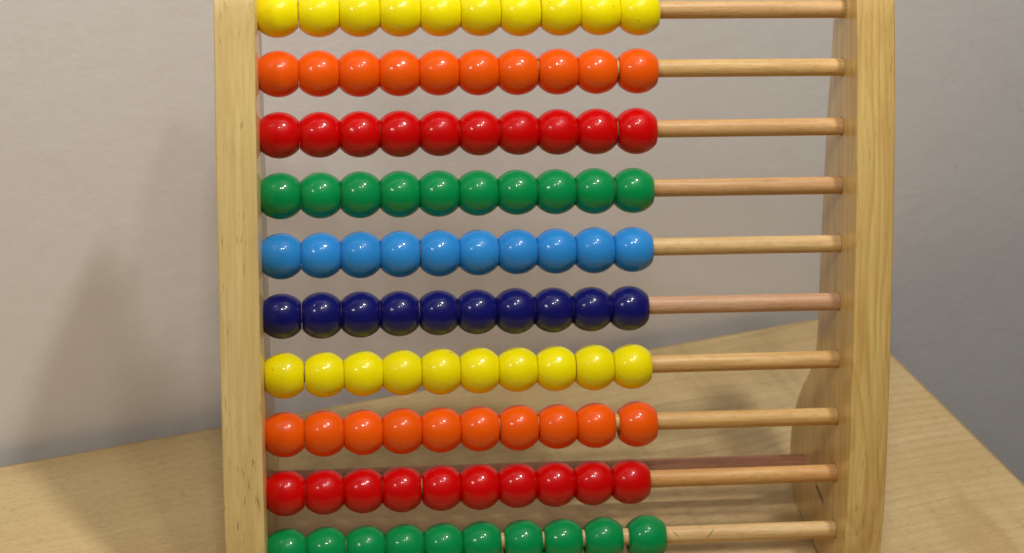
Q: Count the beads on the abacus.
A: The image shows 100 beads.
